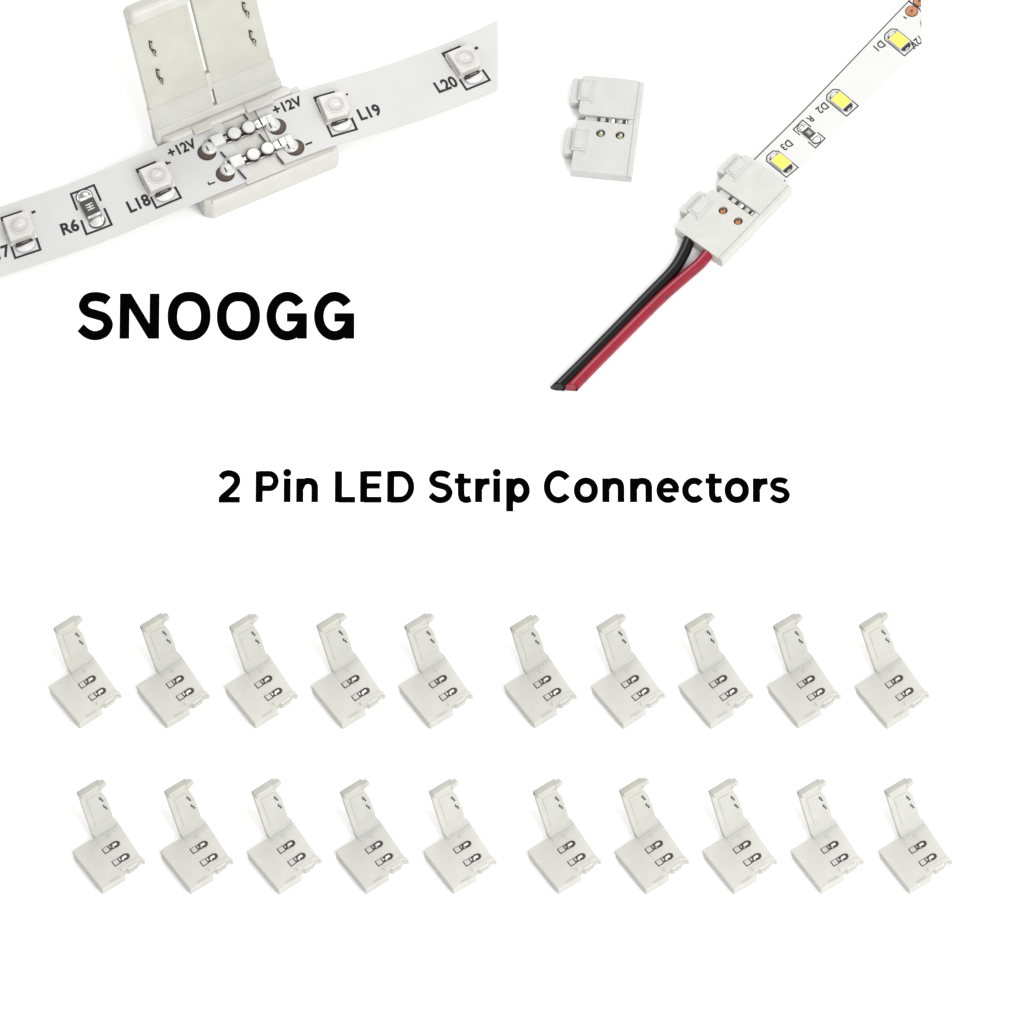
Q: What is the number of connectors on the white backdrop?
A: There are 23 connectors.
